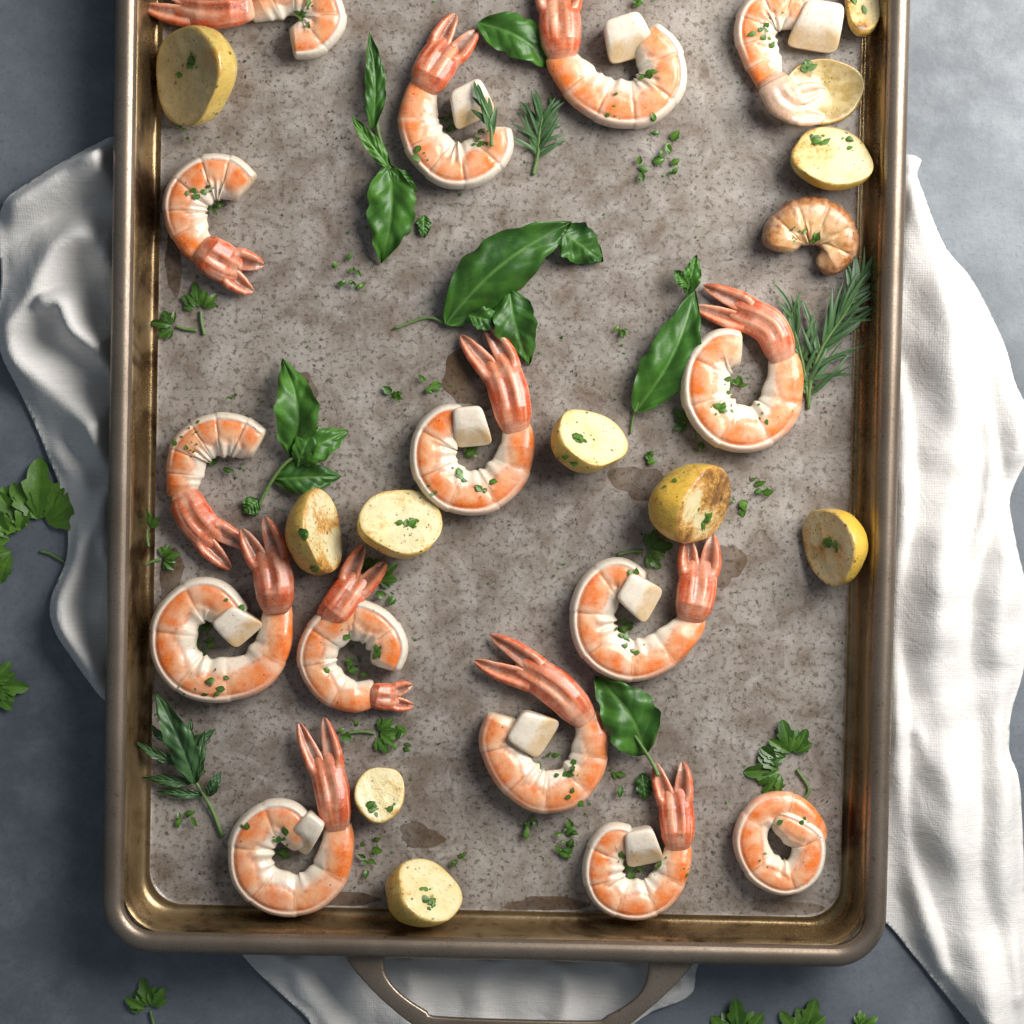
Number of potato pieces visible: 11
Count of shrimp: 16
